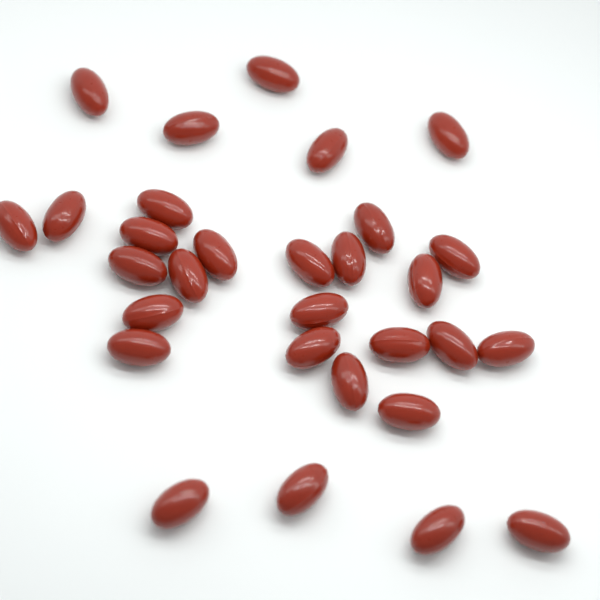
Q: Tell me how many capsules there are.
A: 30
